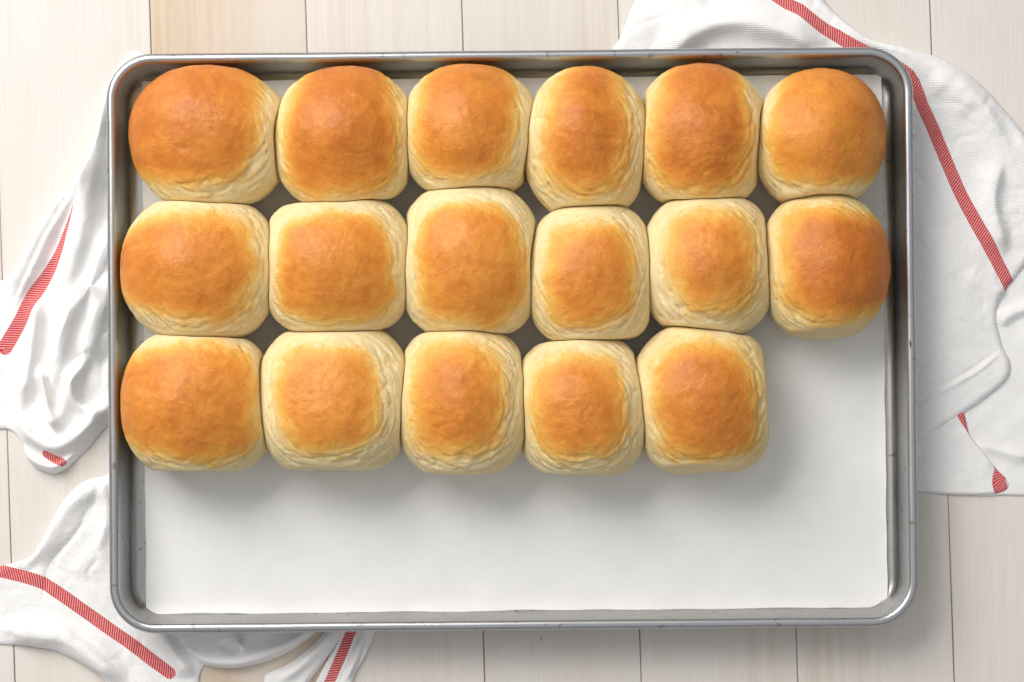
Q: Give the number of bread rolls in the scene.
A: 17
